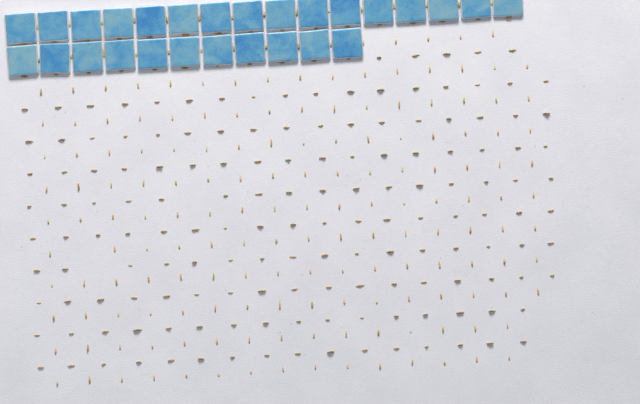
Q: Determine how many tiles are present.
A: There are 27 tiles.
